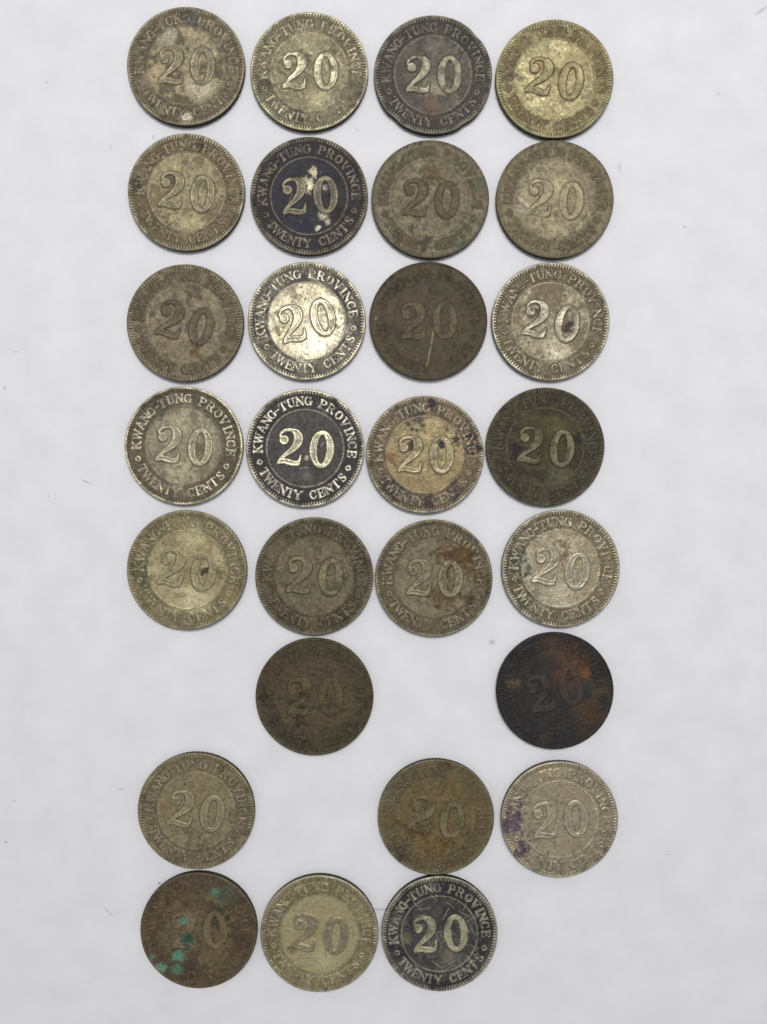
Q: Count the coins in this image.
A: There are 28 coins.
